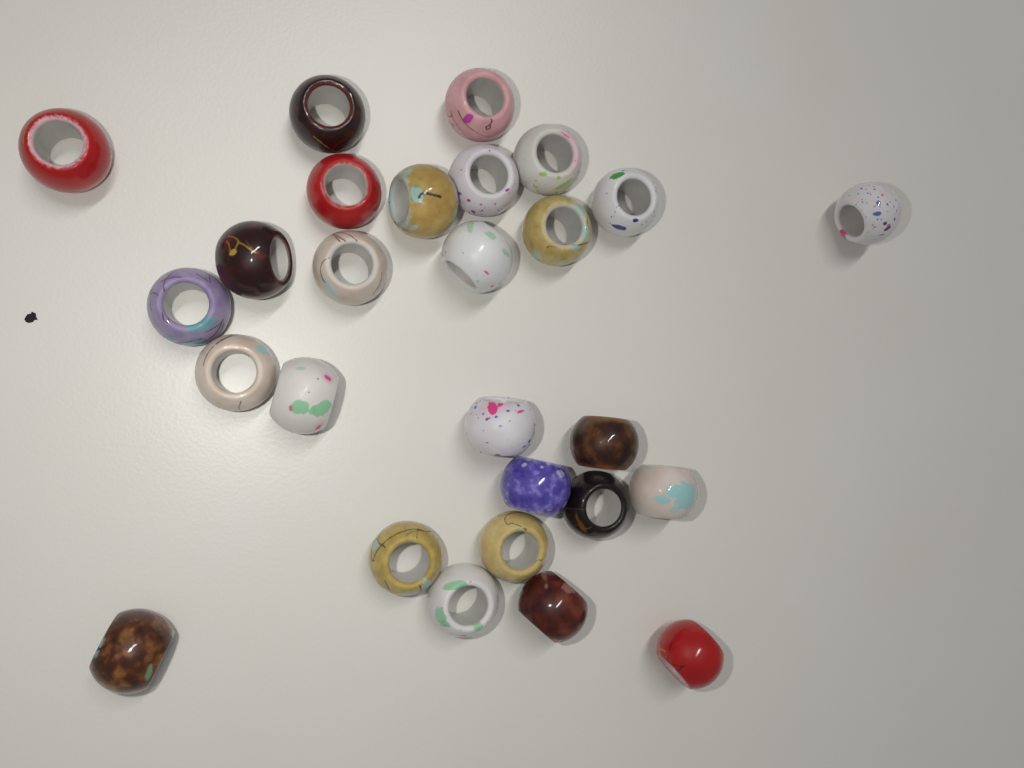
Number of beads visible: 27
